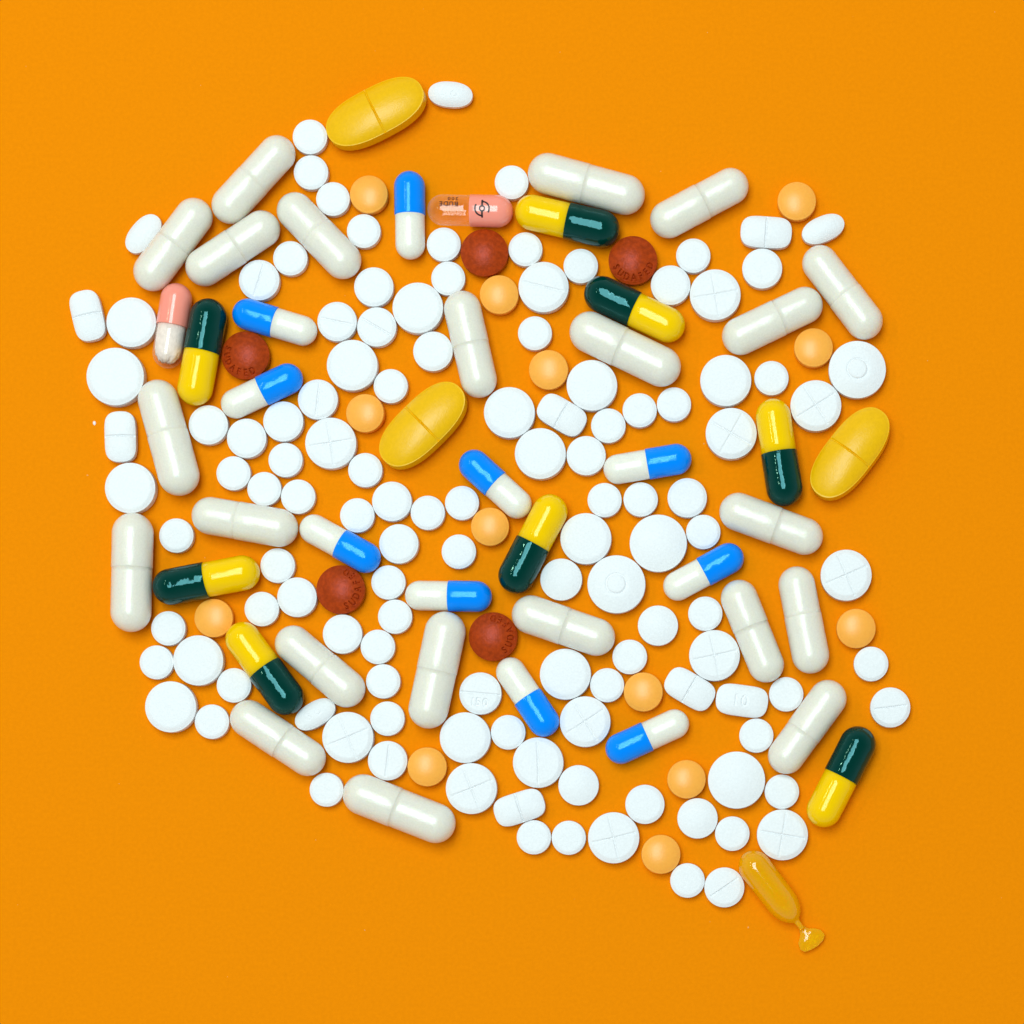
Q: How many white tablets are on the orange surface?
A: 122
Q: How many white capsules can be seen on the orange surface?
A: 22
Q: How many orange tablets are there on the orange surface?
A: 13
